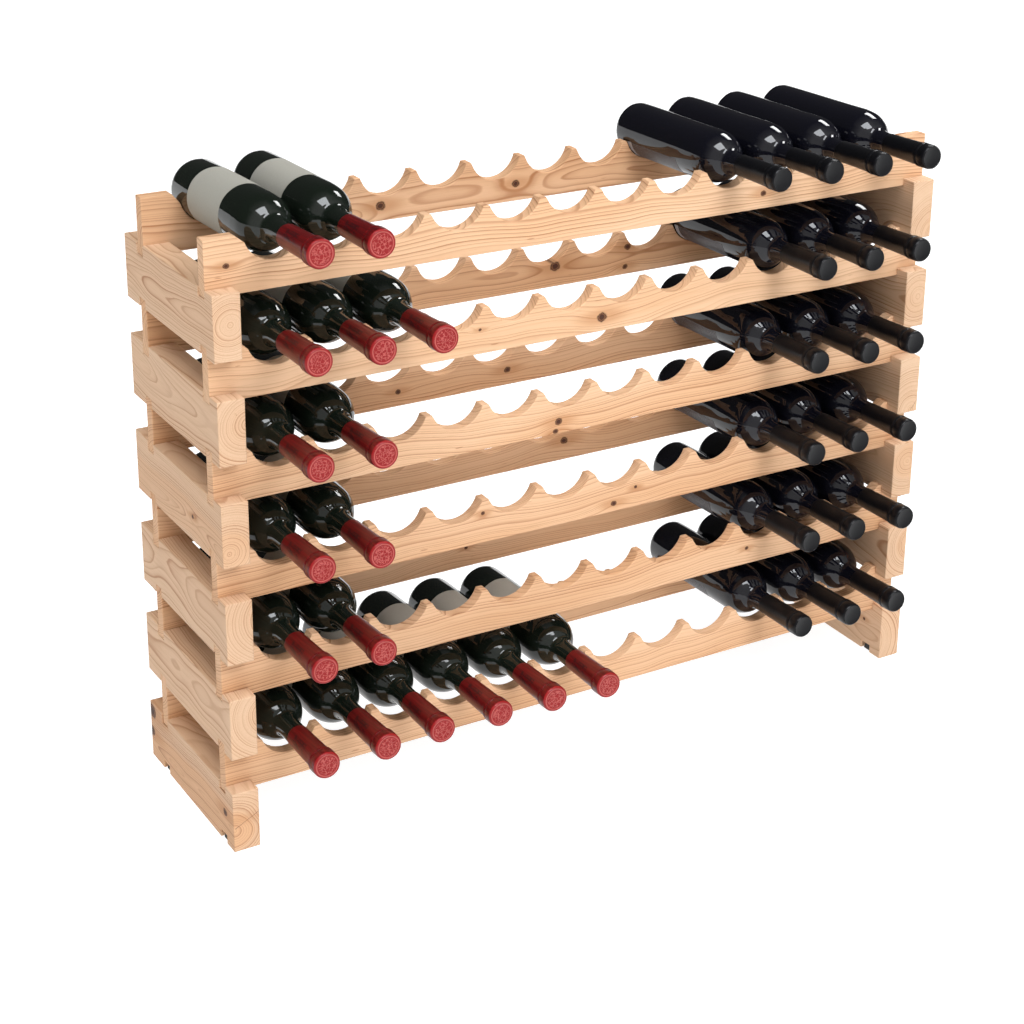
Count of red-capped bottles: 17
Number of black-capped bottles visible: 19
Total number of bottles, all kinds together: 36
